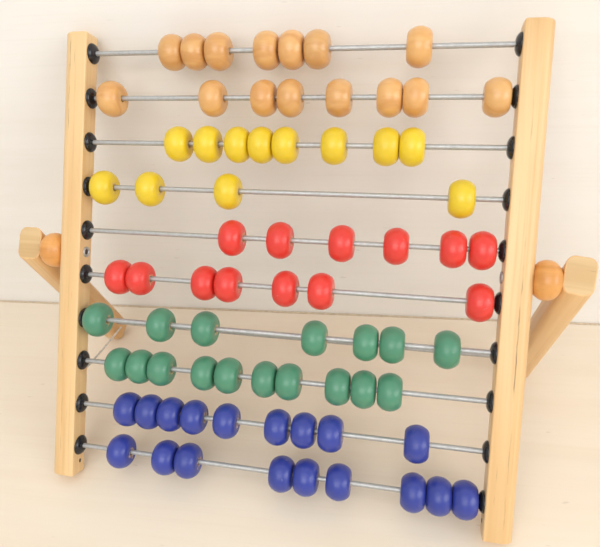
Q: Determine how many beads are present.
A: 75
